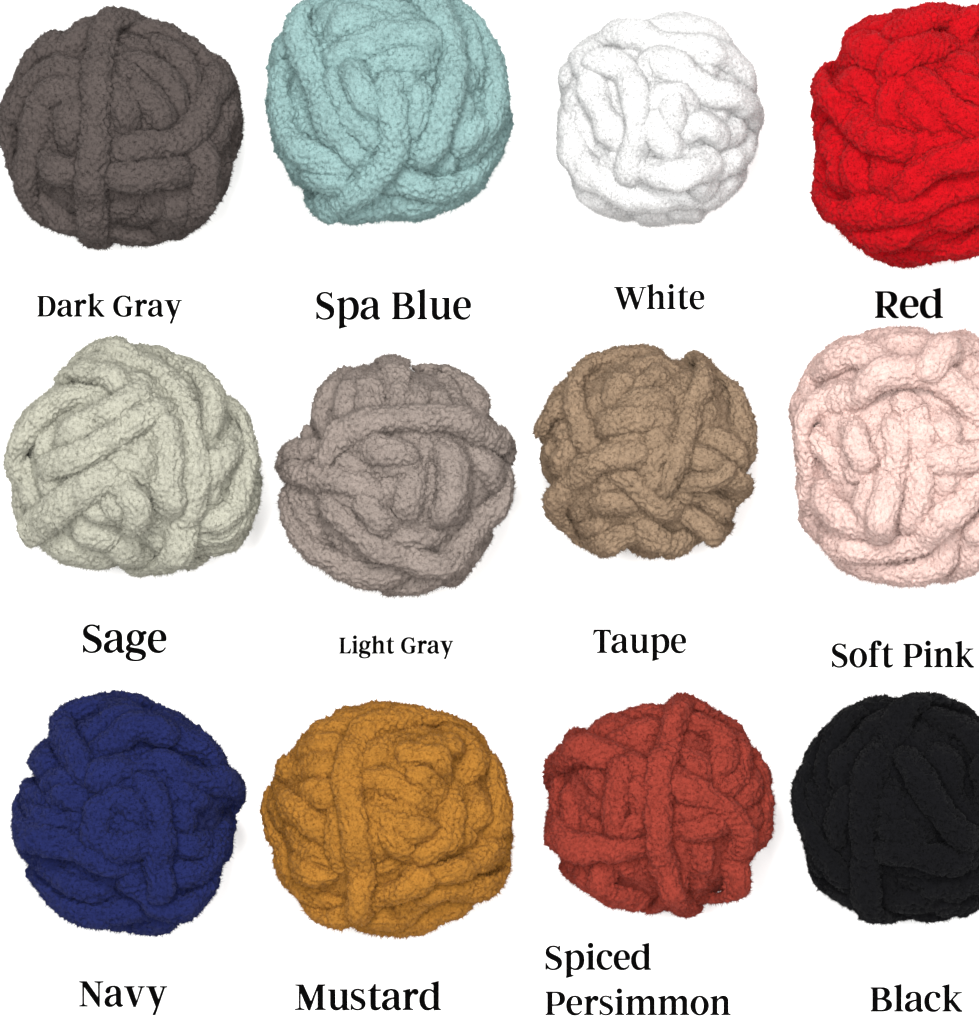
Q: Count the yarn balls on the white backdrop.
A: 12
